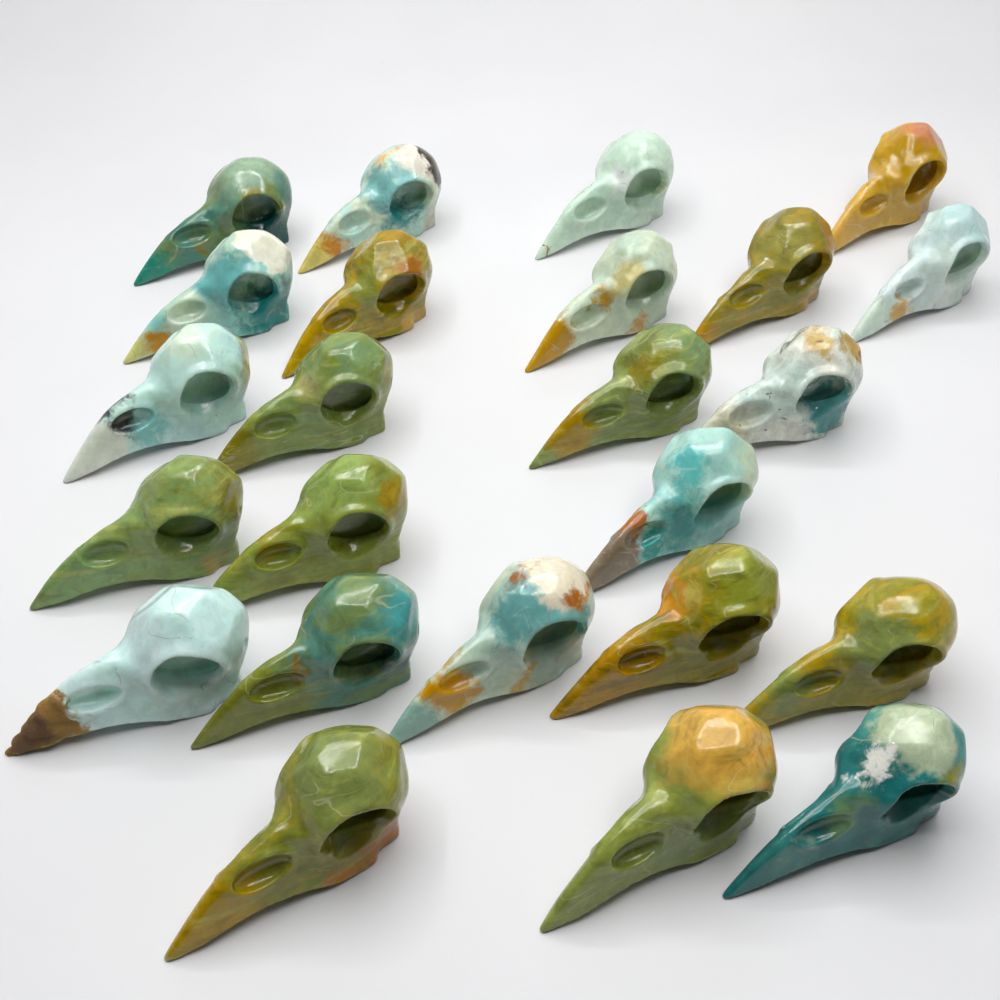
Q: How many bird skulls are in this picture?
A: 24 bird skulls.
